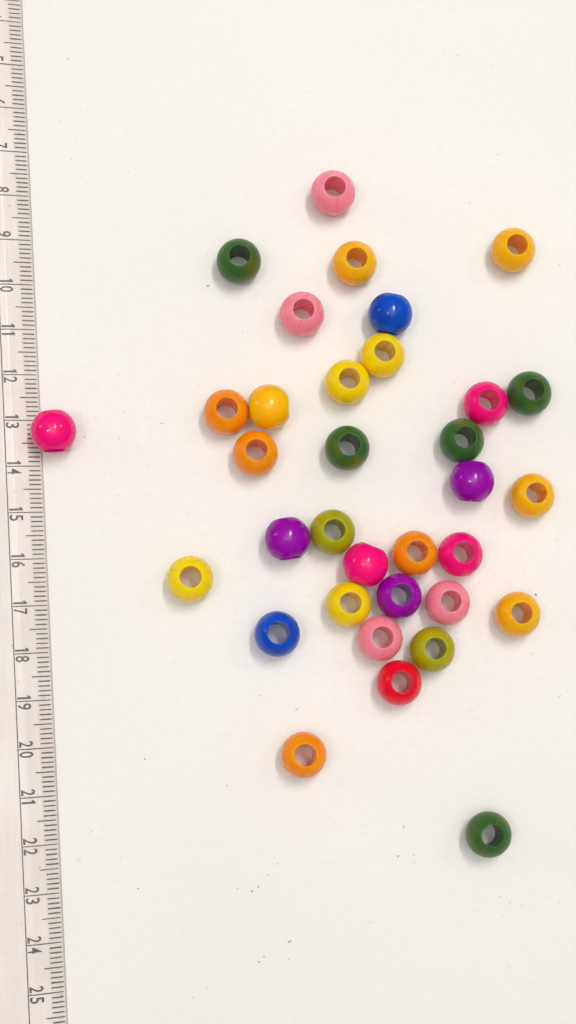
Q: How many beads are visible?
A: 34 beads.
